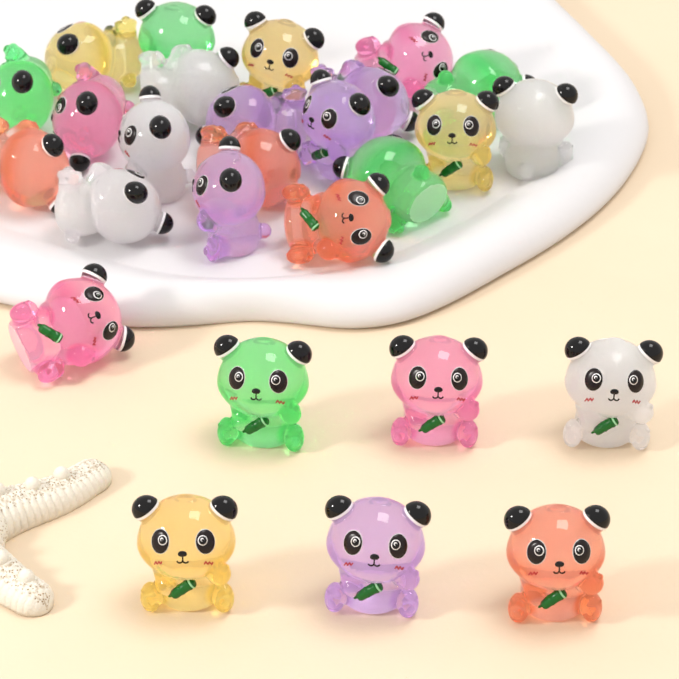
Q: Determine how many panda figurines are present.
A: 27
